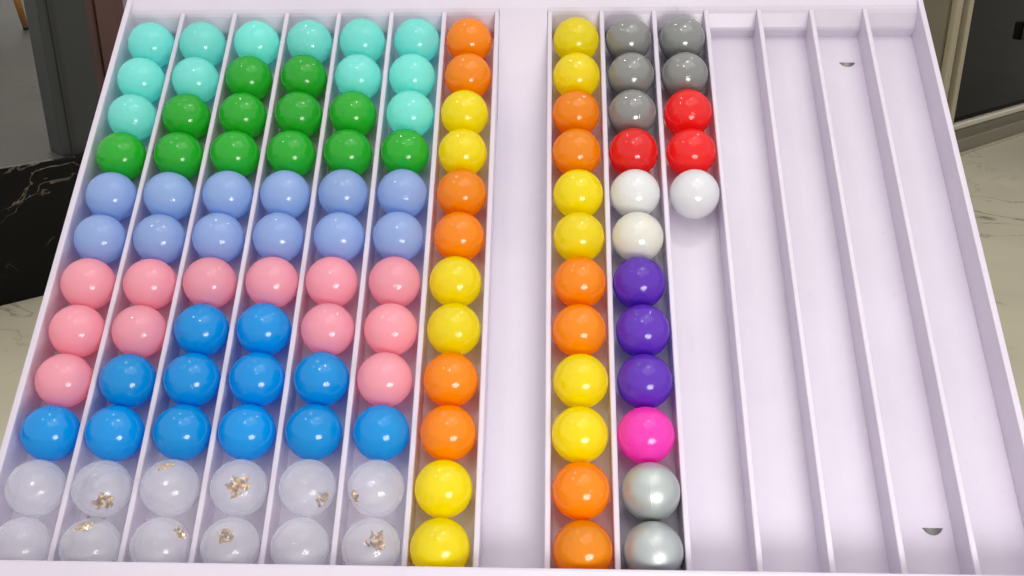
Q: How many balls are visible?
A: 113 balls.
